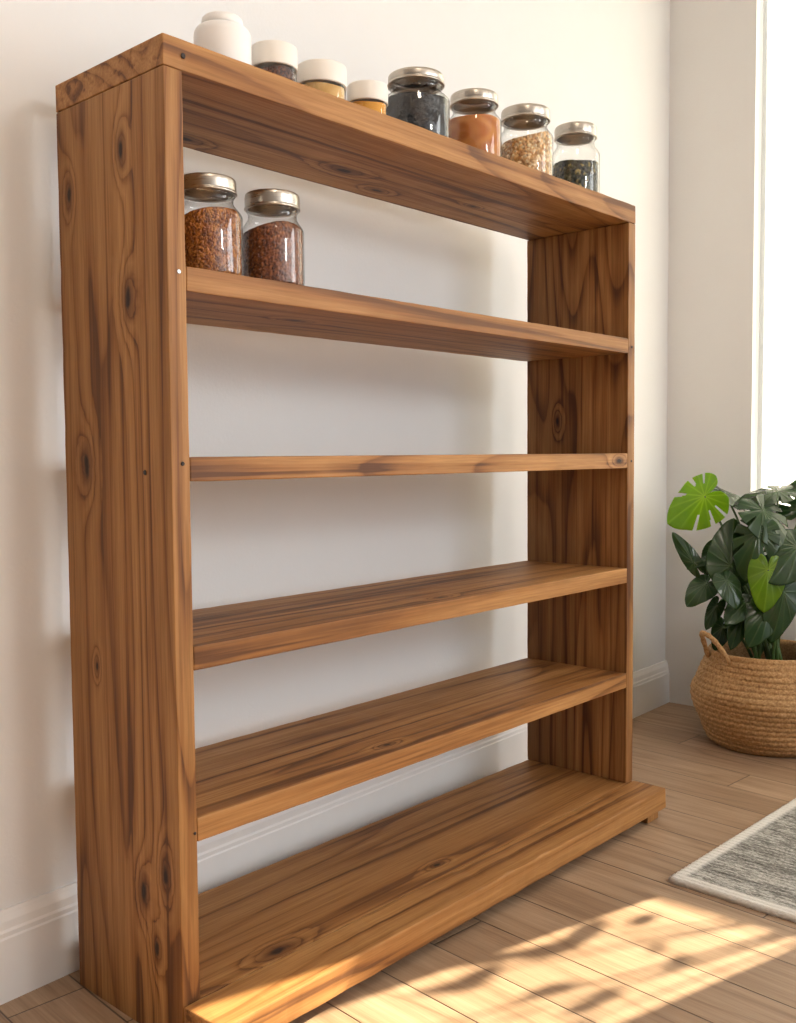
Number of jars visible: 10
